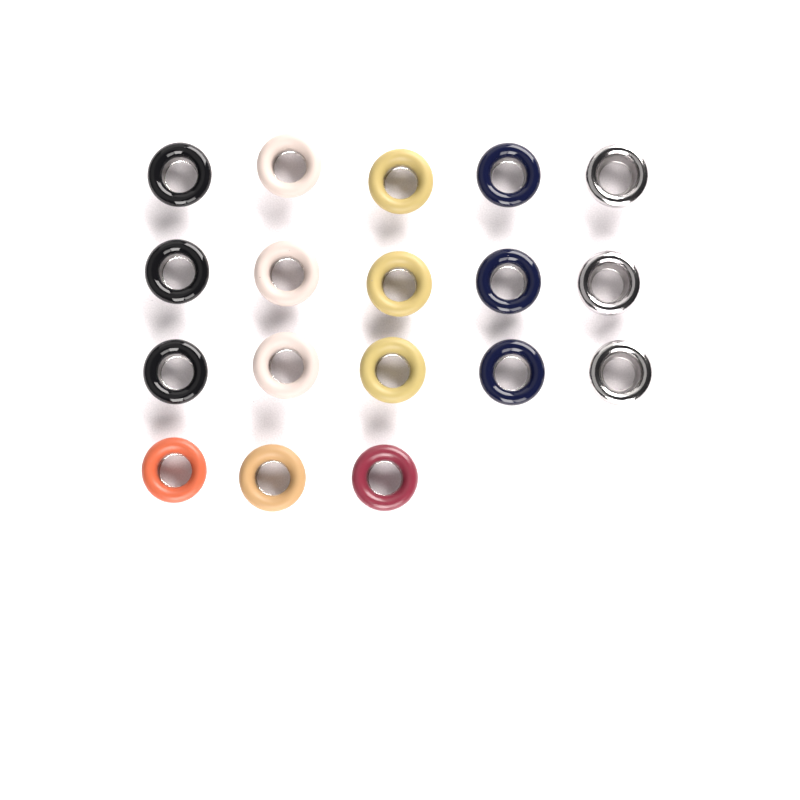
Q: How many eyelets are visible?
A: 18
